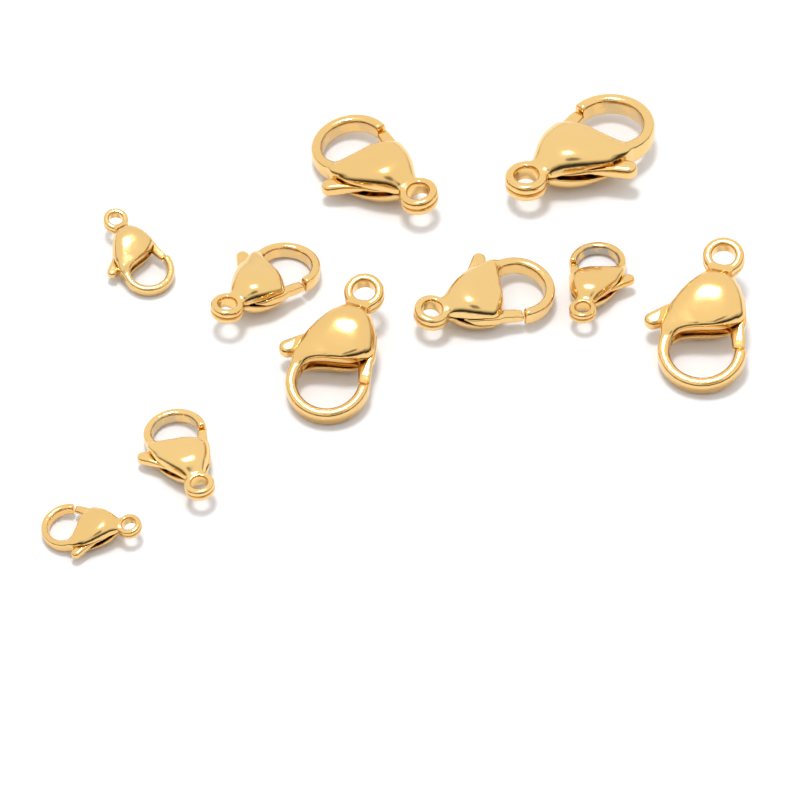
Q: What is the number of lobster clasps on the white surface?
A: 10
